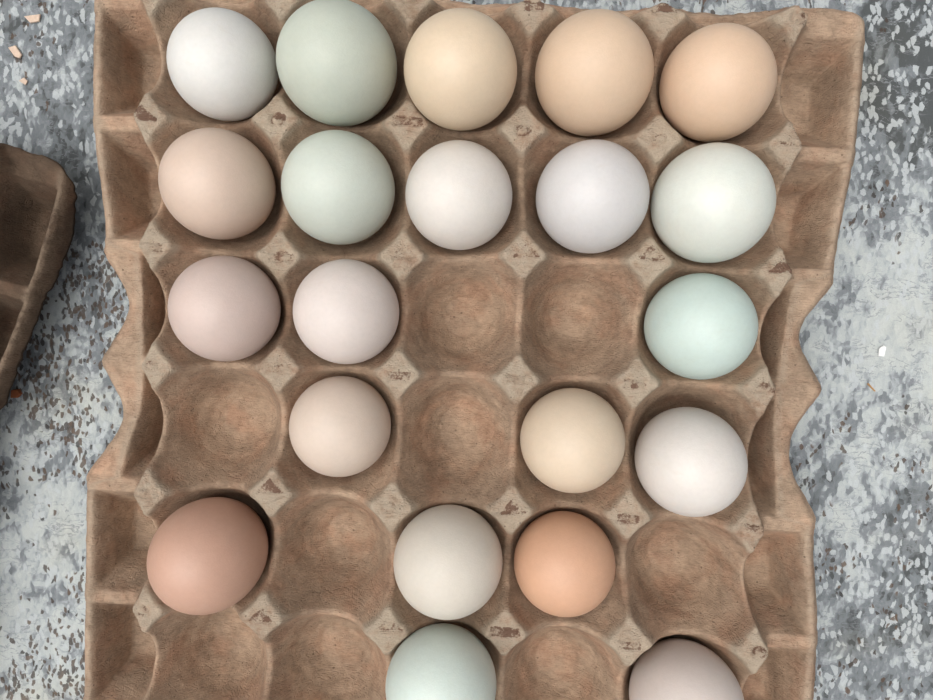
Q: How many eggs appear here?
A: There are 21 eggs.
